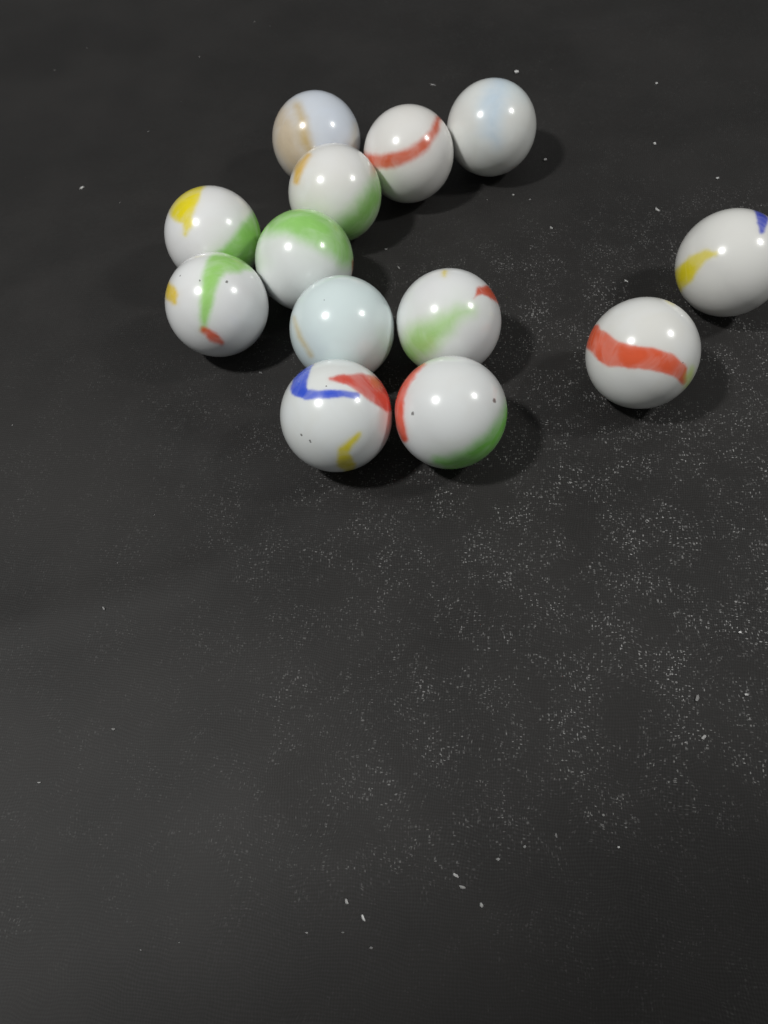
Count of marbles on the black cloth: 13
